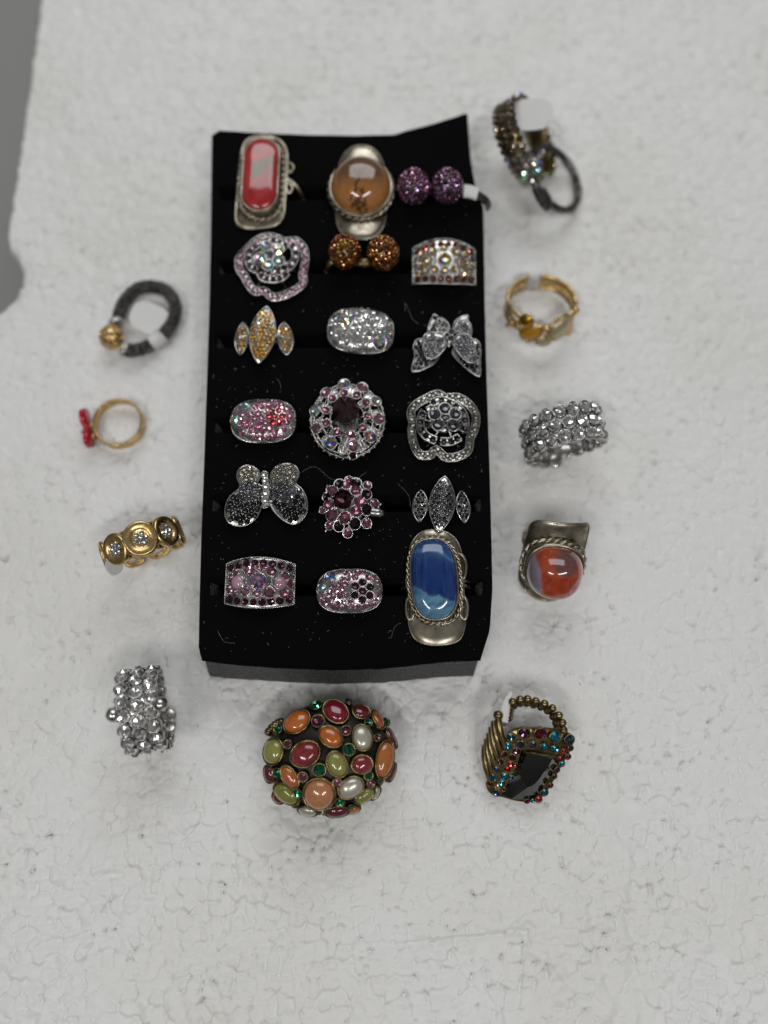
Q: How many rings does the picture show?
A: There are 29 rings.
